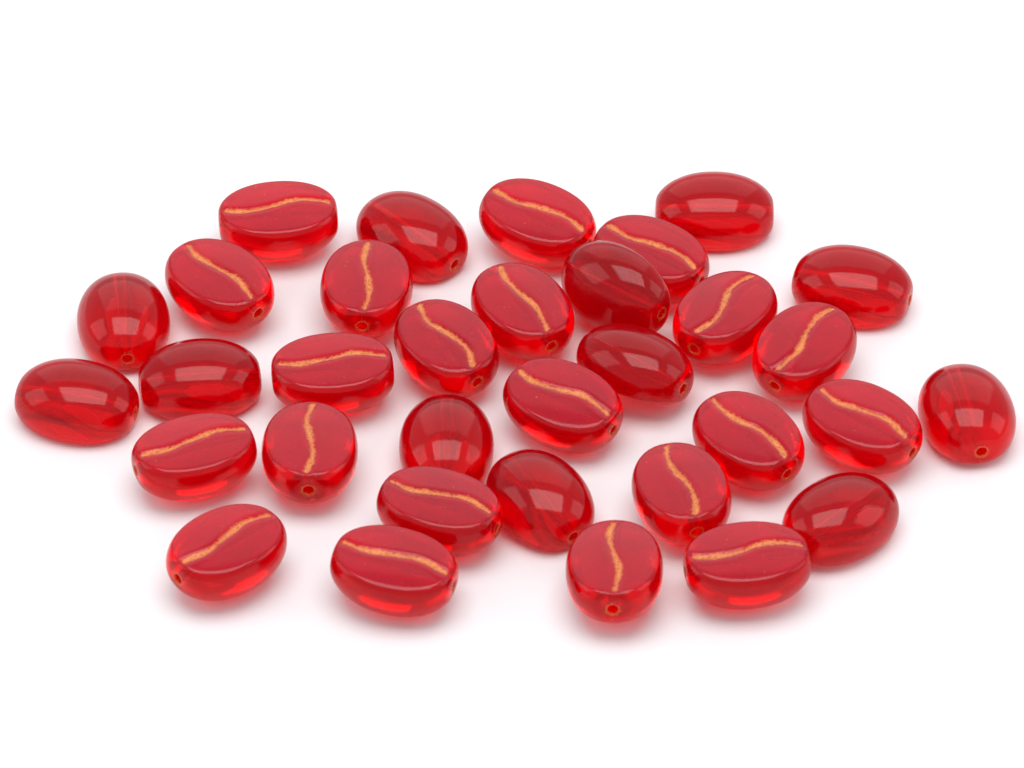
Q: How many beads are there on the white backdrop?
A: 33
